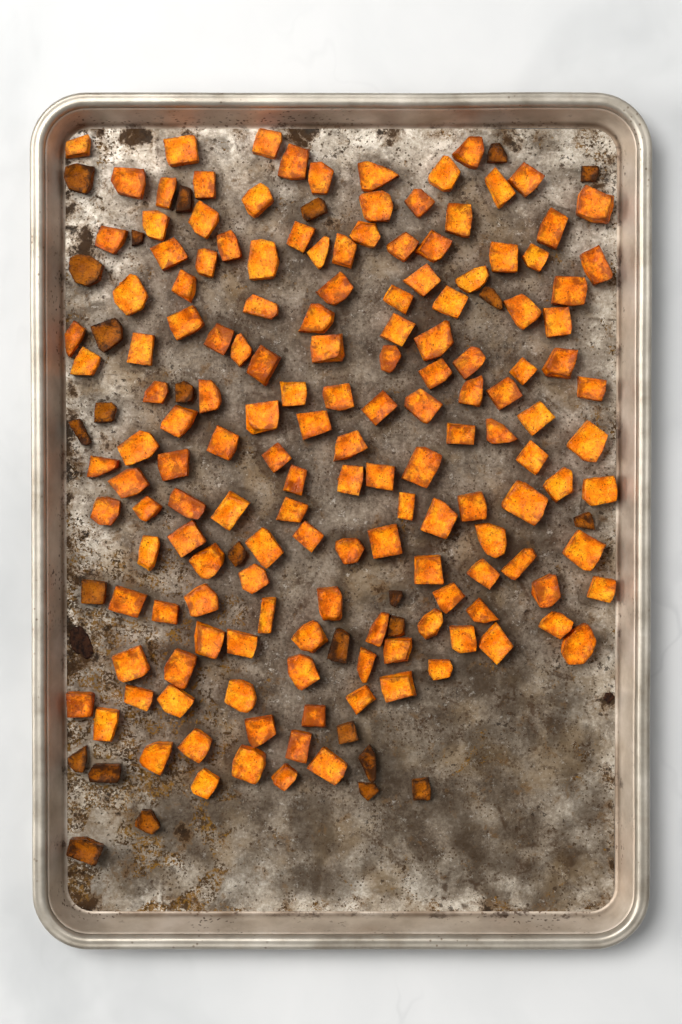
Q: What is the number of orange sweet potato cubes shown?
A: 154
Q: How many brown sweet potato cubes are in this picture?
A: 26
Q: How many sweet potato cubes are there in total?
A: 180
